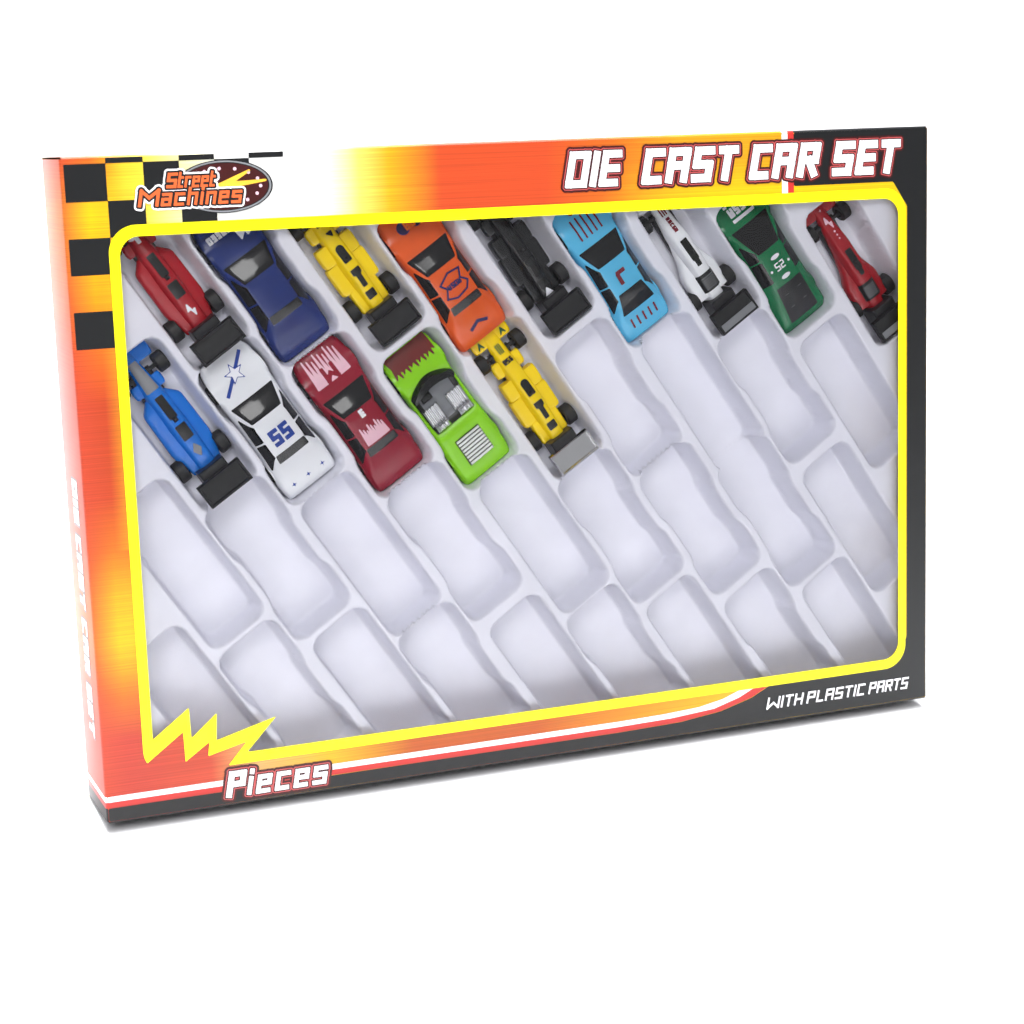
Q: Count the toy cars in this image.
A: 14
